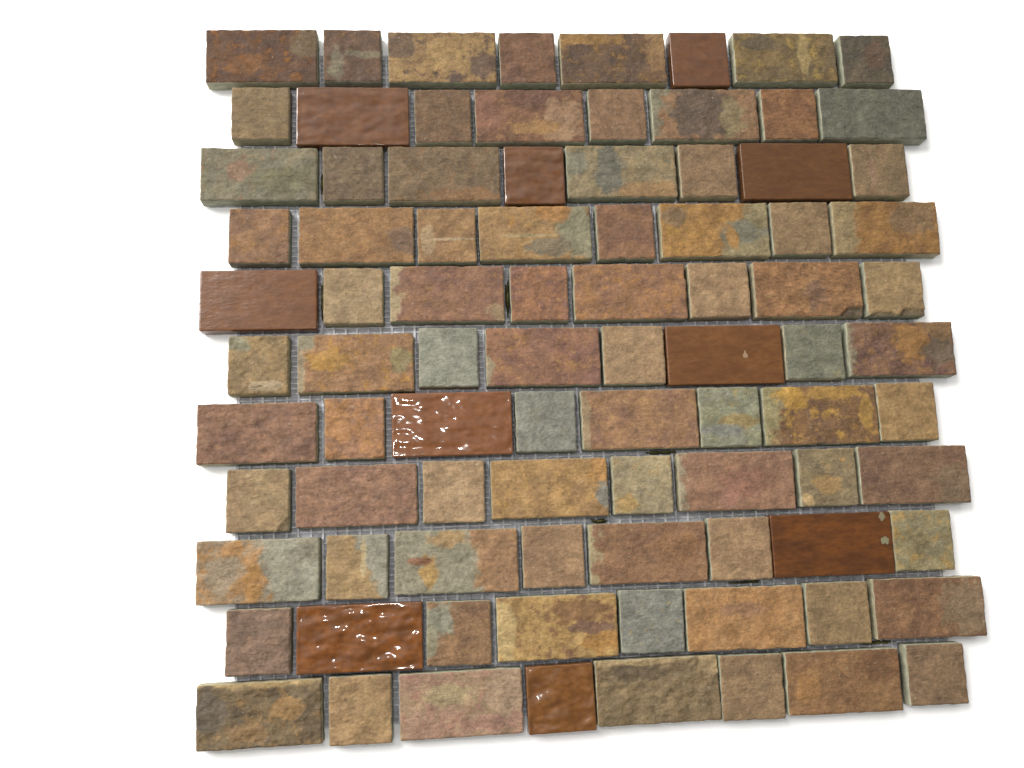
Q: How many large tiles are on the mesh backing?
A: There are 44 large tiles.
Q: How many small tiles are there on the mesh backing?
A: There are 44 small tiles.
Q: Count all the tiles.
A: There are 88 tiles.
